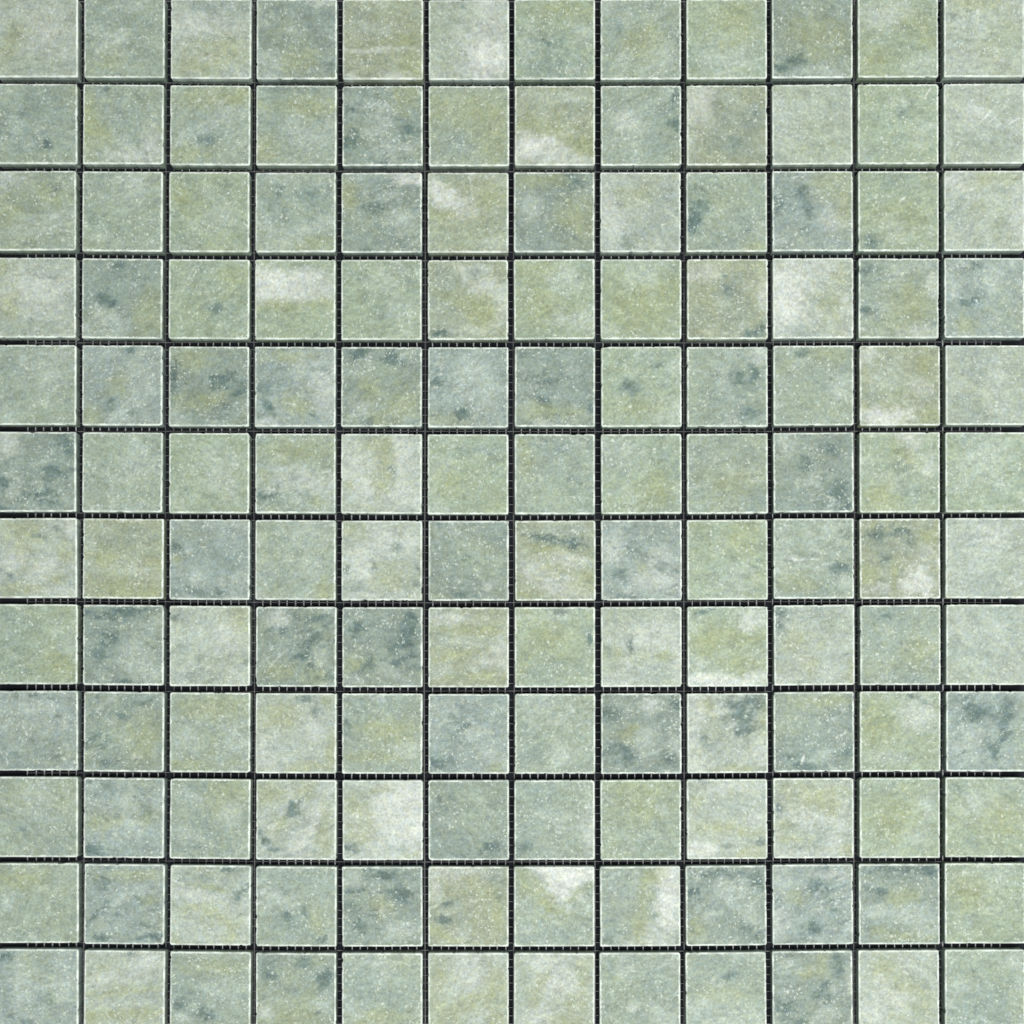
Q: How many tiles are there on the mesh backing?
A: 144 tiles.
